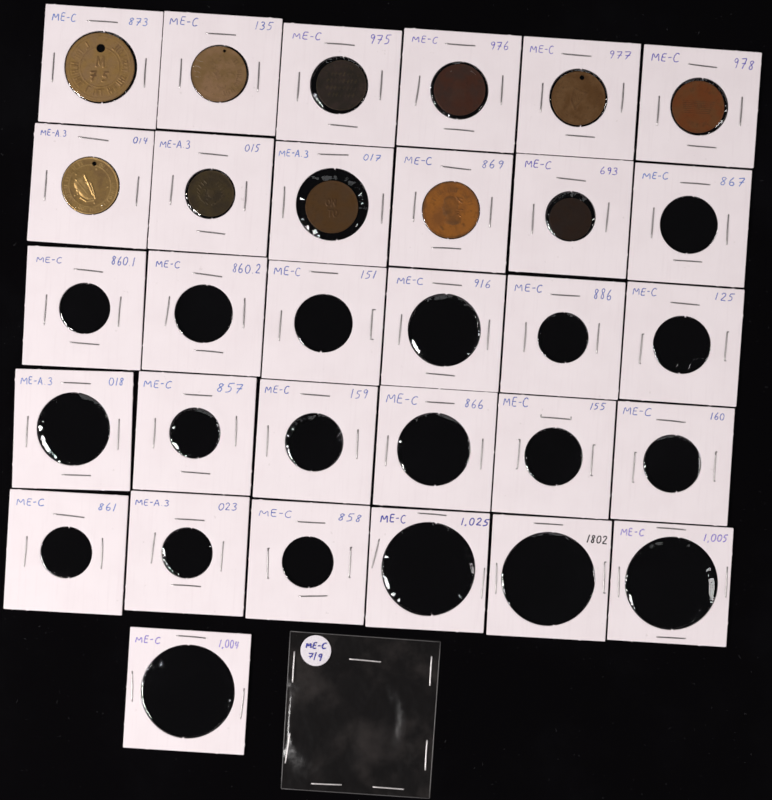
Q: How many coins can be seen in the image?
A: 11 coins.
